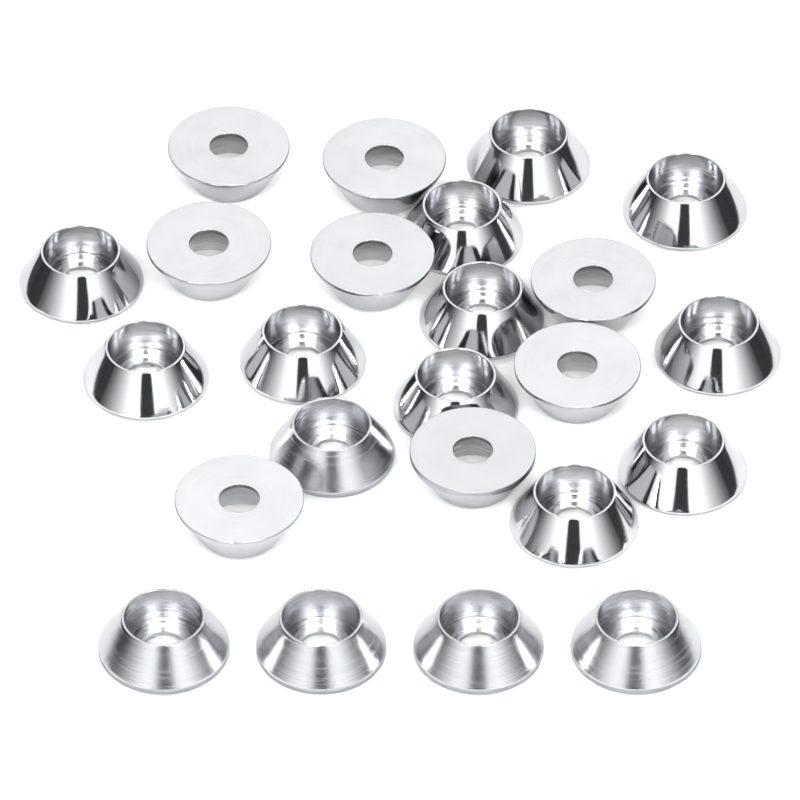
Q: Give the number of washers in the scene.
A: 24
